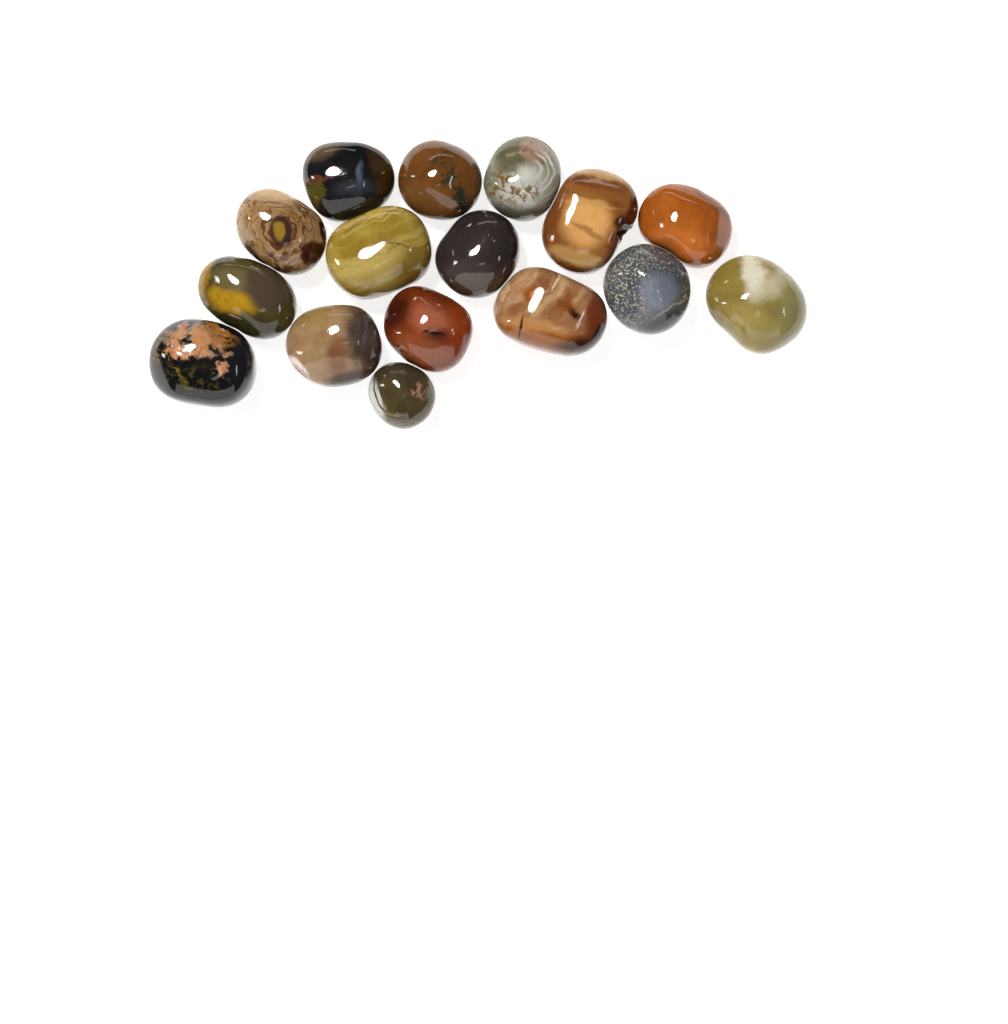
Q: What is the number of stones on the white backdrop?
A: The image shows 16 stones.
